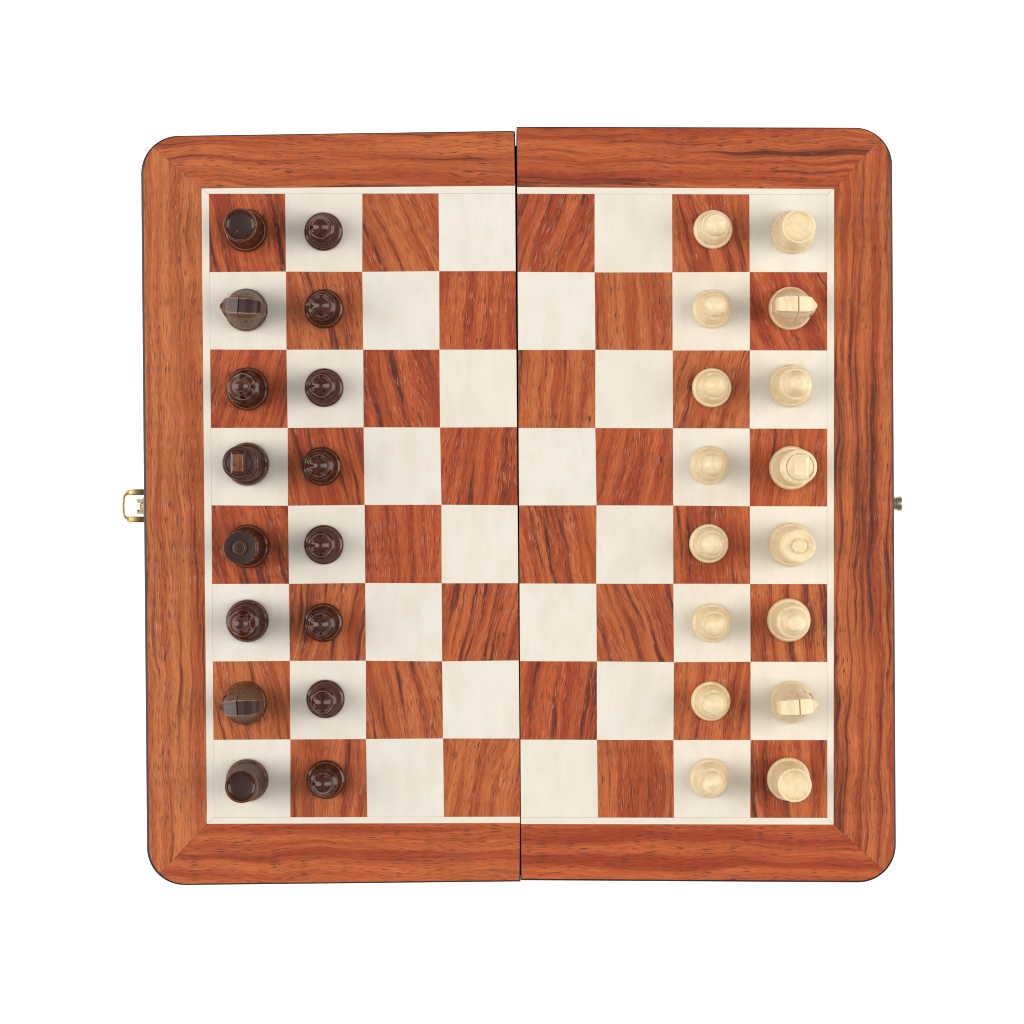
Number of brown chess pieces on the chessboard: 16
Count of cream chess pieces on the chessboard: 16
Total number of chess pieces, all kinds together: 32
